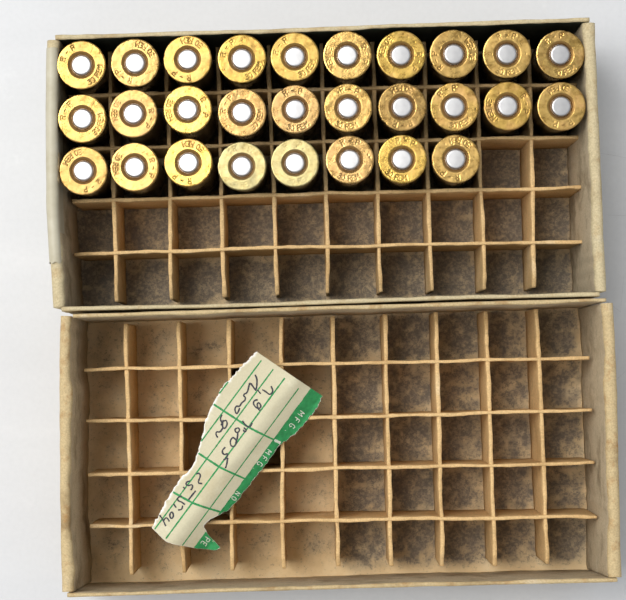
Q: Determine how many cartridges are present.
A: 28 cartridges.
